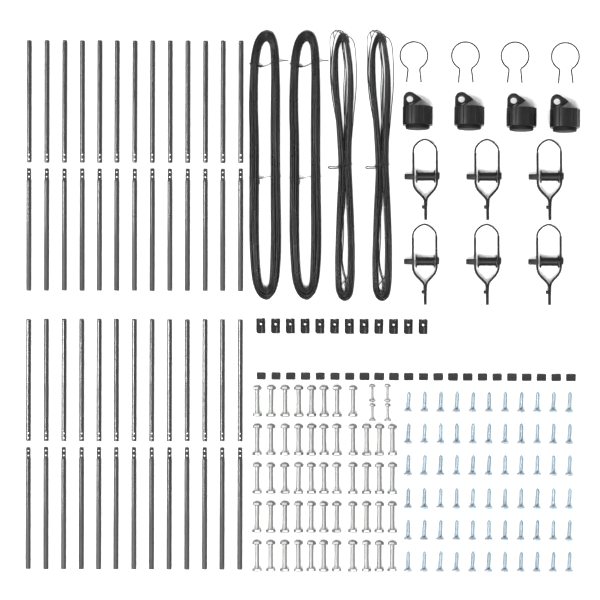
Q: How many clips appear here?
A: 12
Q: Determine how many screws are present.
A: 66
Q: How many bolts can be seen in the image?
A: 56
